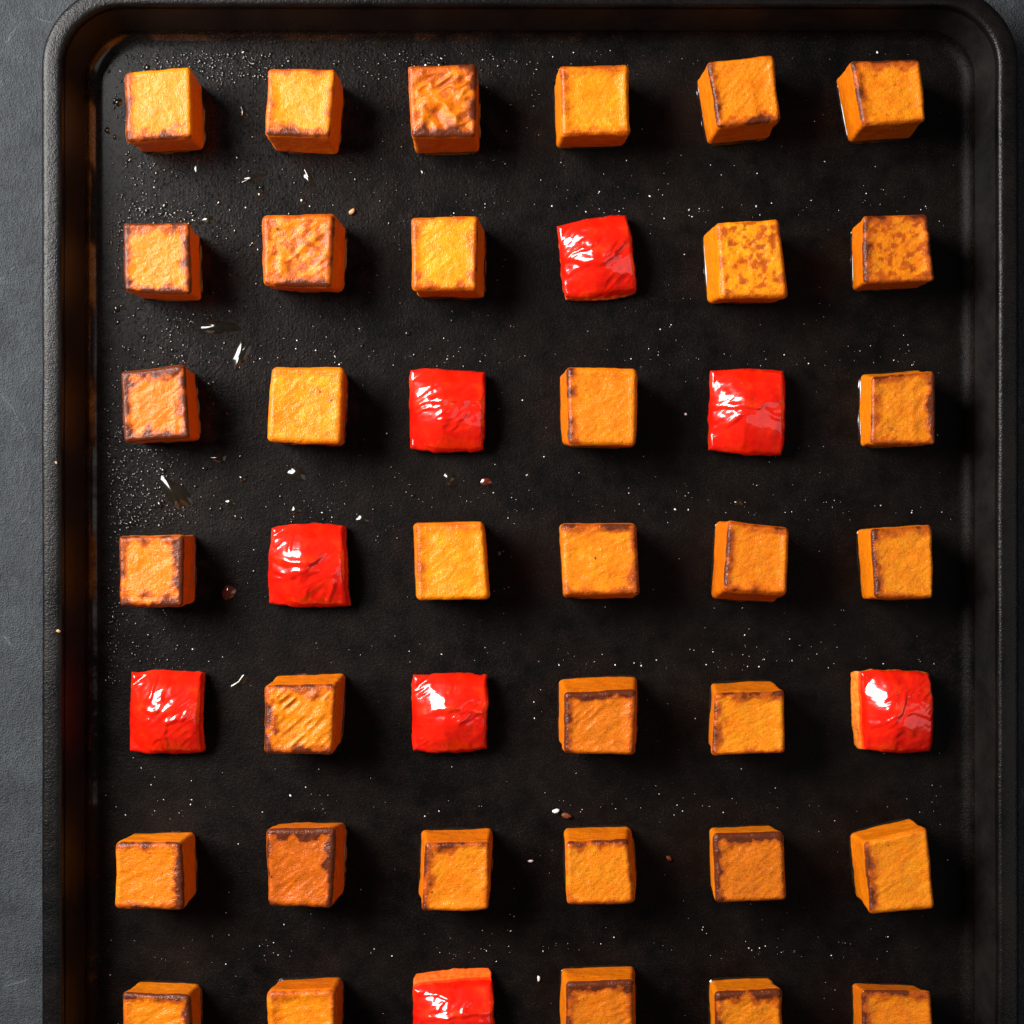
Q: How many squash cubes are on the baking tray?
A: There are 34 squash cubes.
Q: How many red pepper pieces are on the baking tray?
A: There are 8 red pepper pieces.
